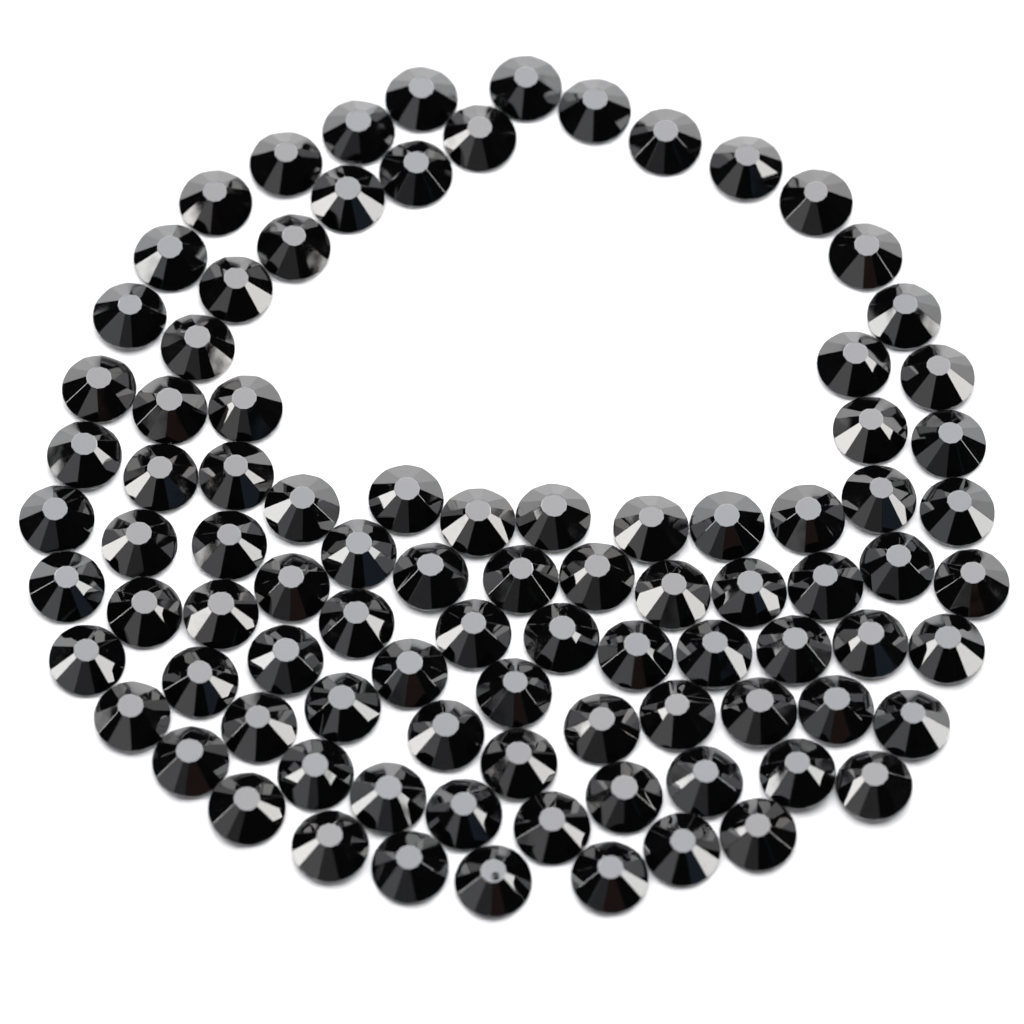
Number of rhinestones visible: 93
